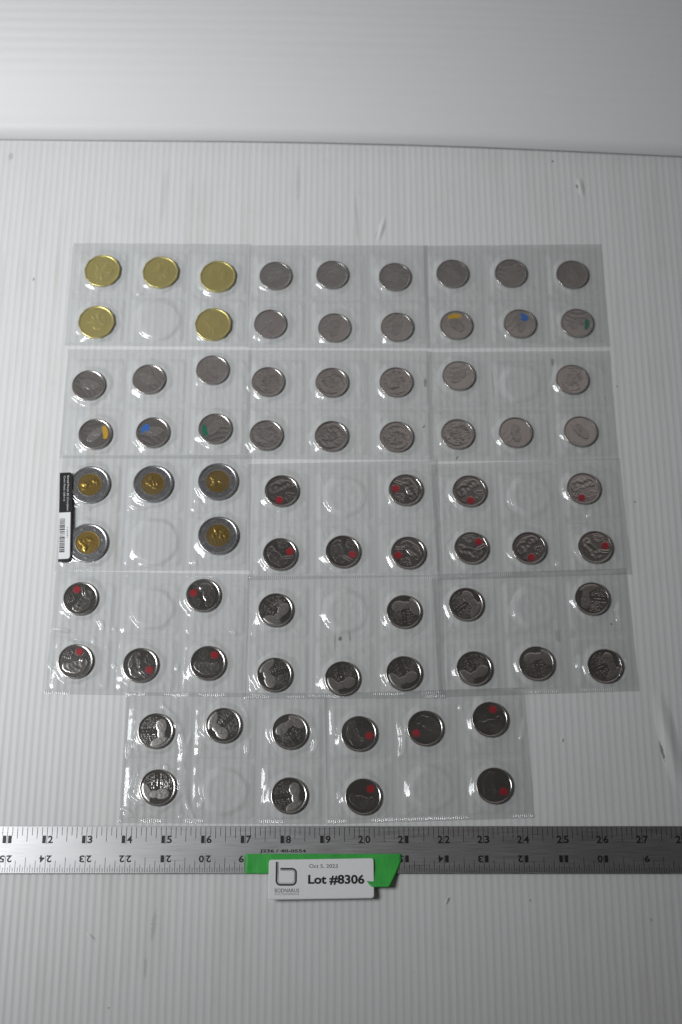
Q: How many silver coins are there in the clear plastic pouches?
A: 64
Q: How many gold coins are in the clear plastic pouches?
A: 5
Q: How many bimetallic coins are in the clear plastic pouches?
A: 5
